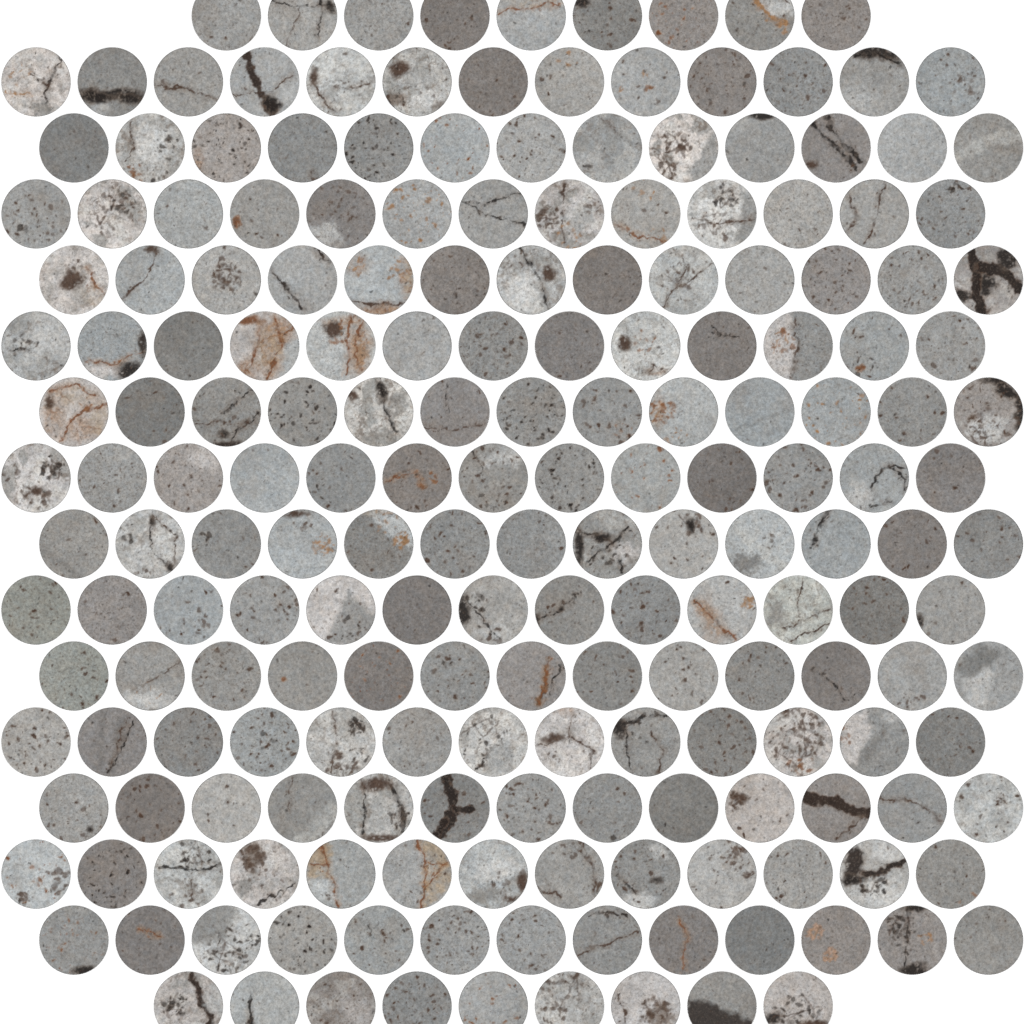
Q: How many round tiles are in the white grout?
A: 200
